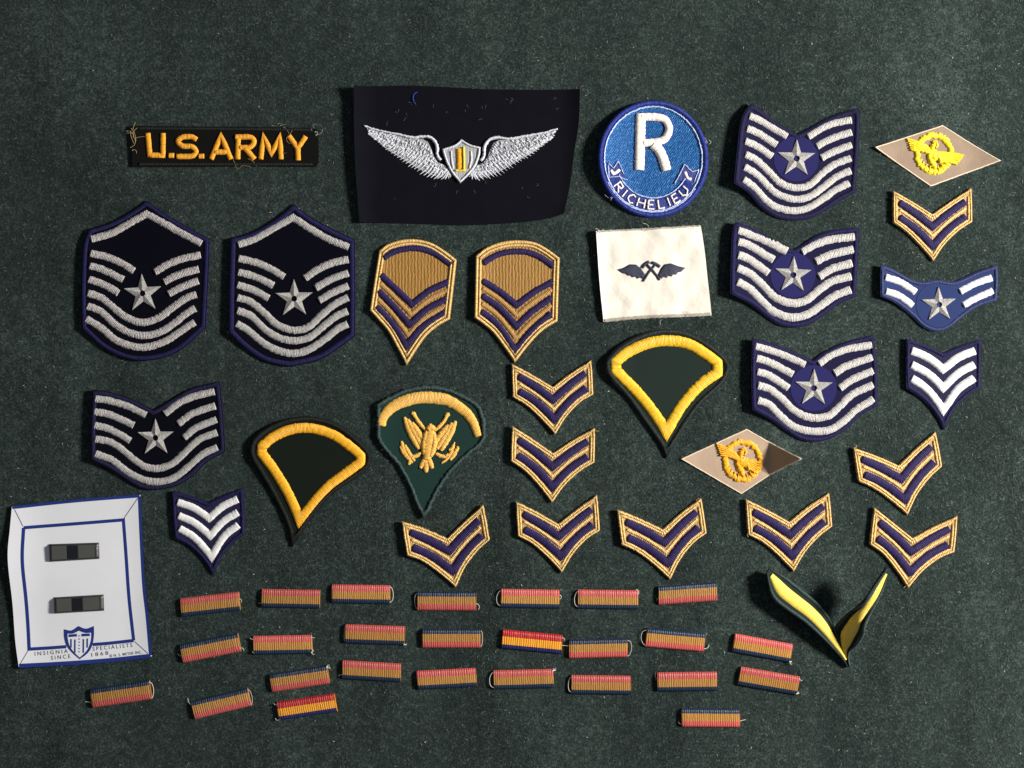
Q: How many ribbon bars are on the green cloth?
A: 26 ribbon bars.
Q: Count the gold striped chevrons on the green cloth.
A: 9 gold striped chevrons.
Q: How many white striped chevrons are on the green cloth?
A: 2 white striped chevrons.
